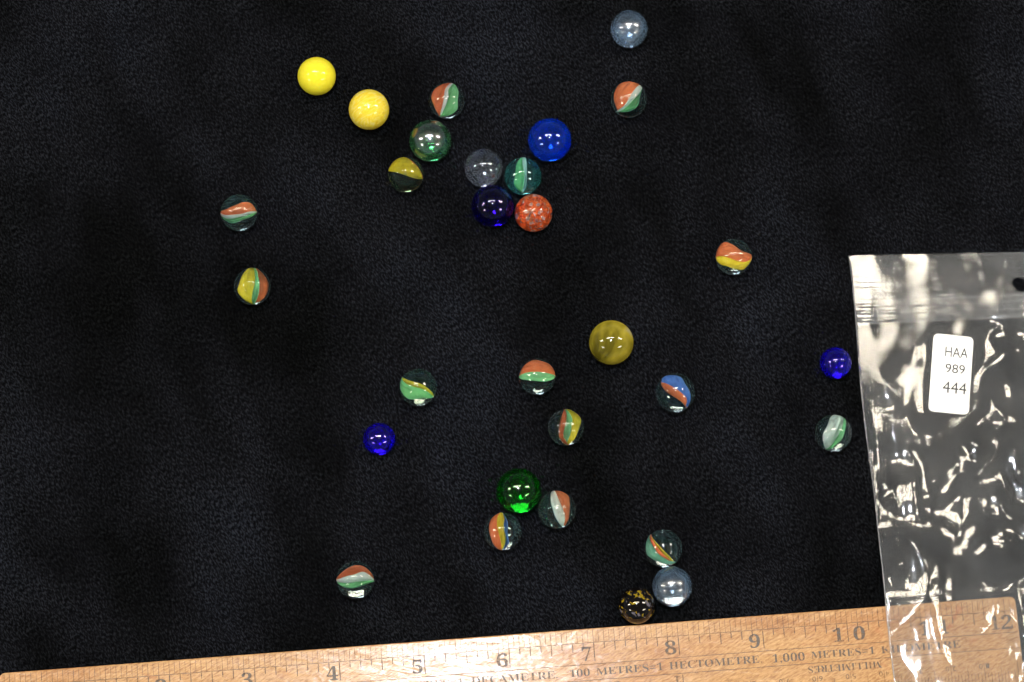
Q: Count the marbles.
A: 30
